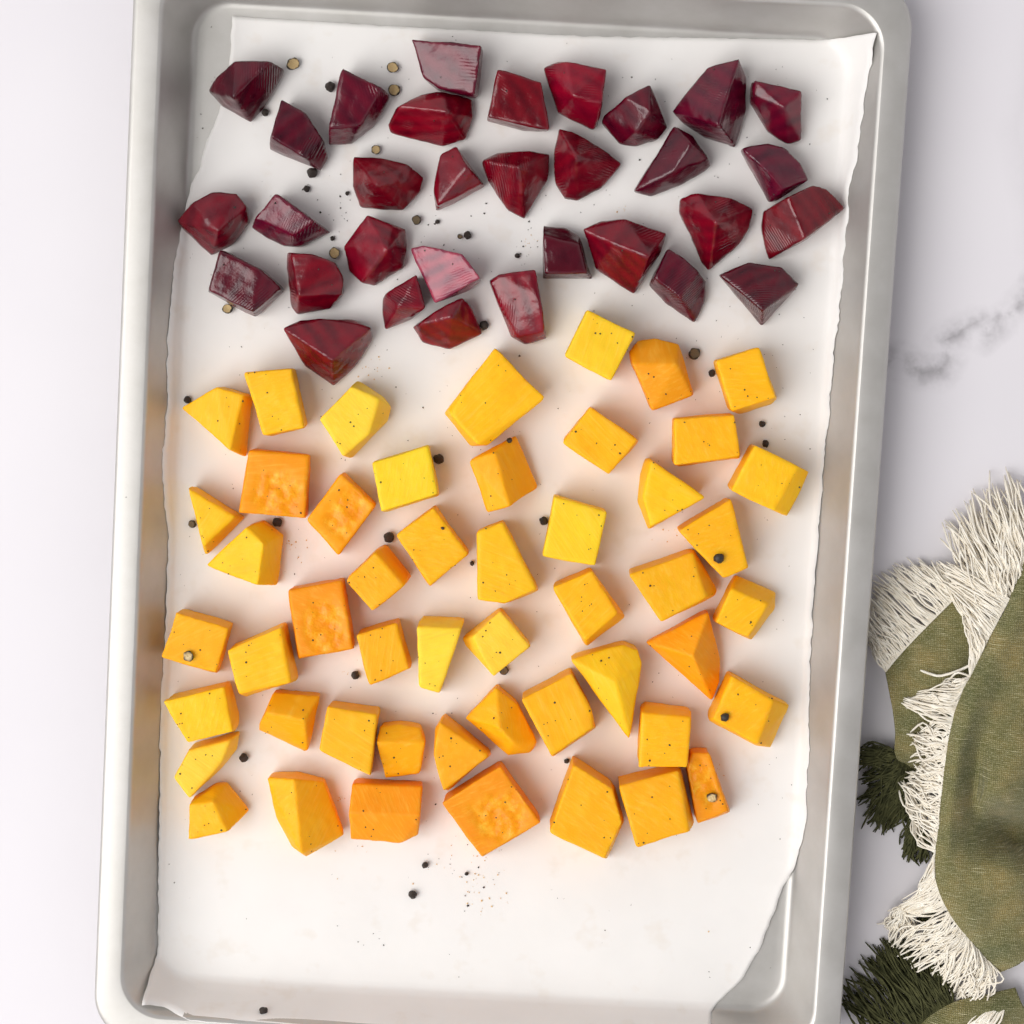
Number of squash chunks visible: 50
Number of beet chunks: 32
